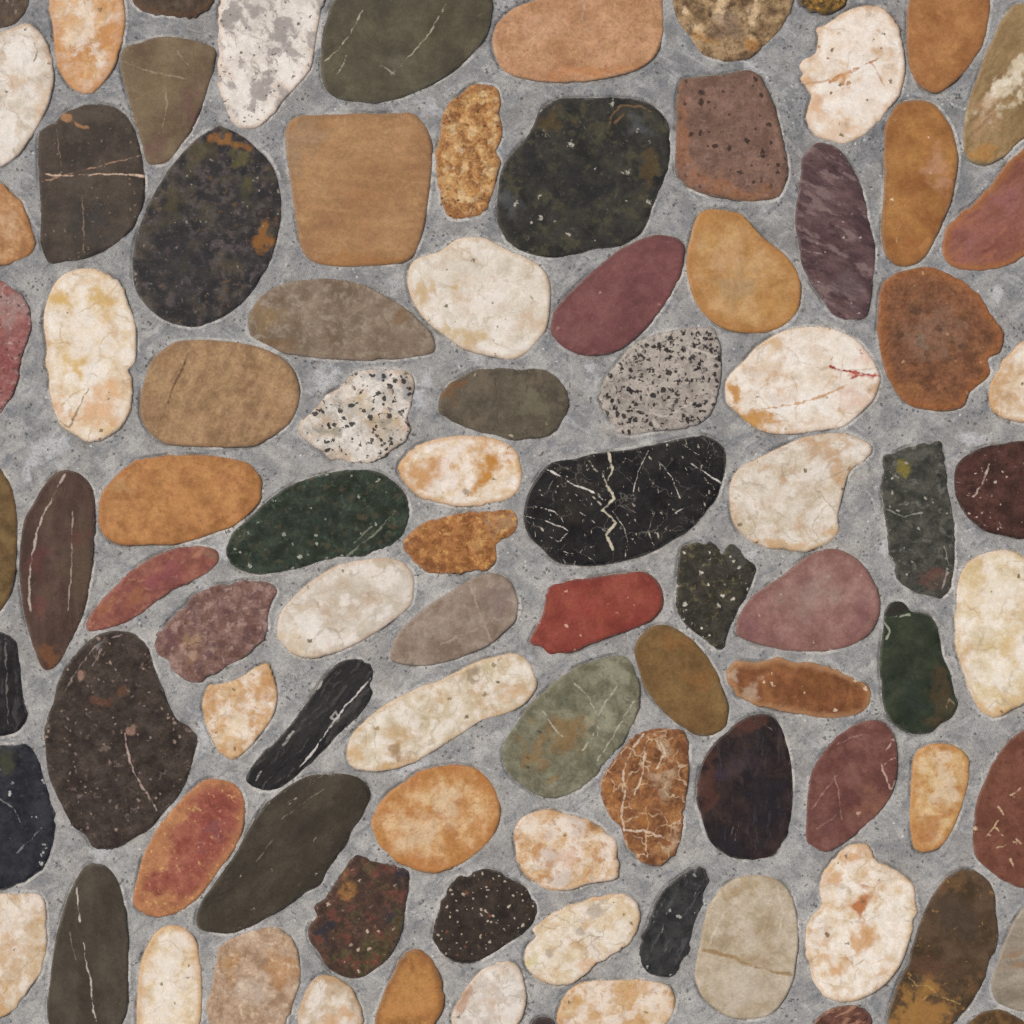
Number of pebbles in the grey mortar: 92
